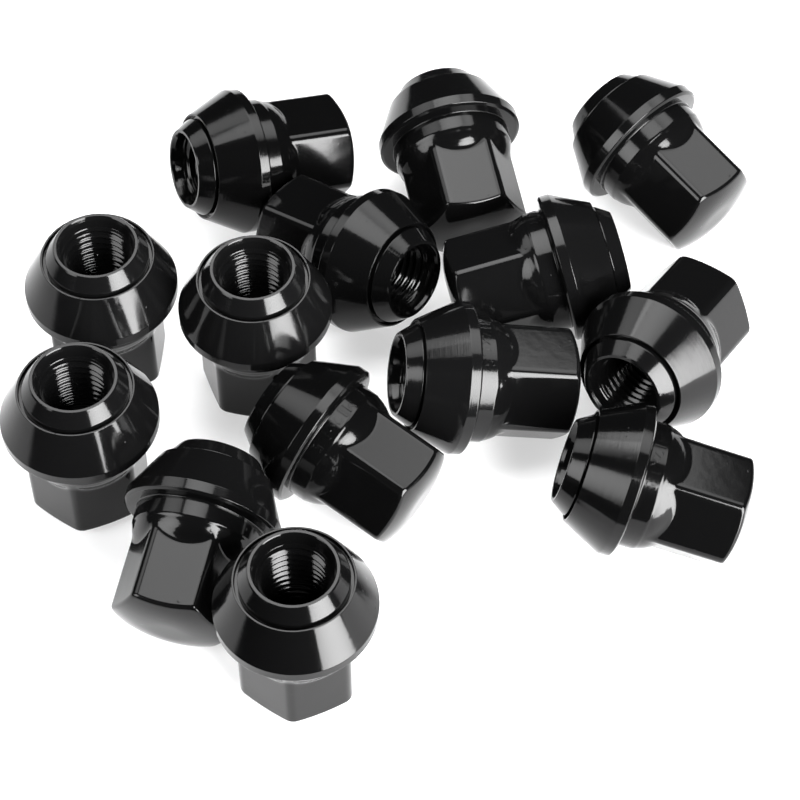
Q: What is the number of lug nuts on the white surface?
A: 14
